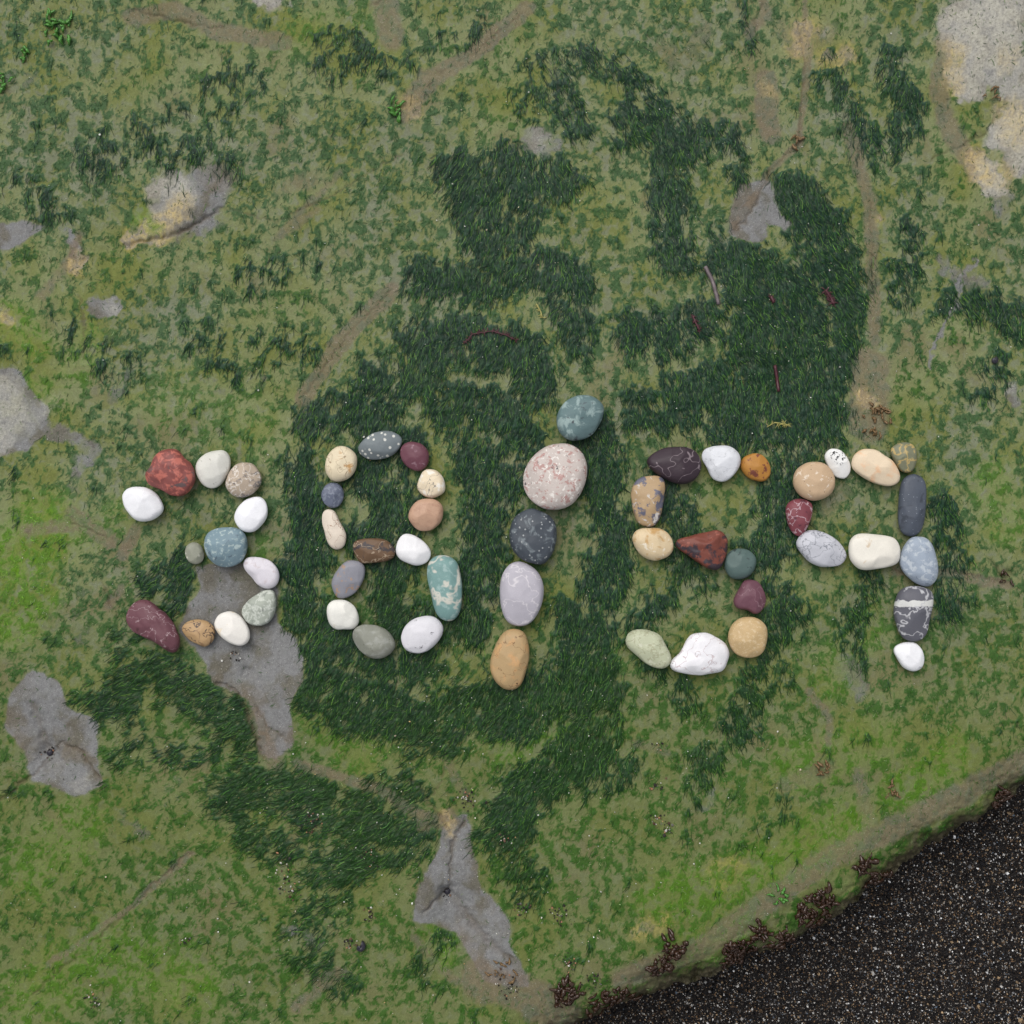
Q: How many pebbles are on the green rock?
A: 53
